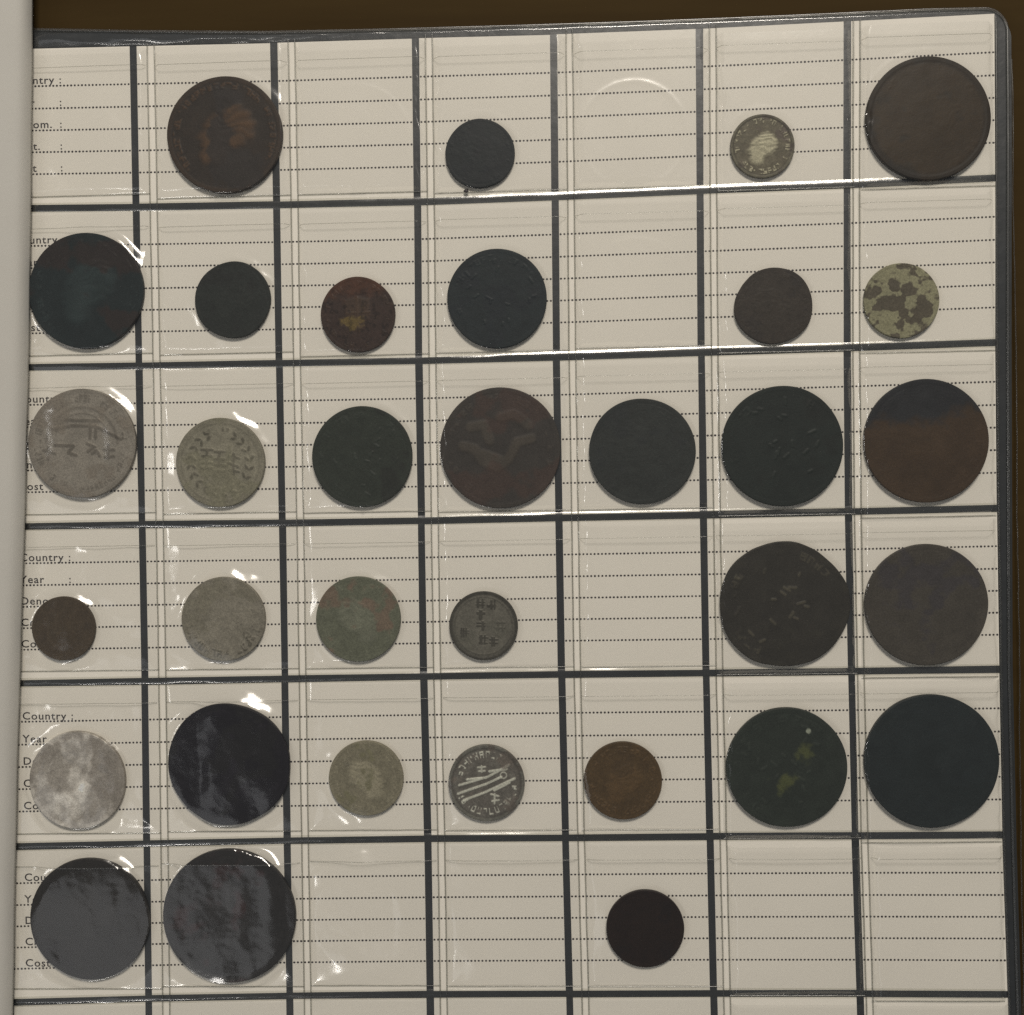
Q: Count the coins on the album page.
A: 33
